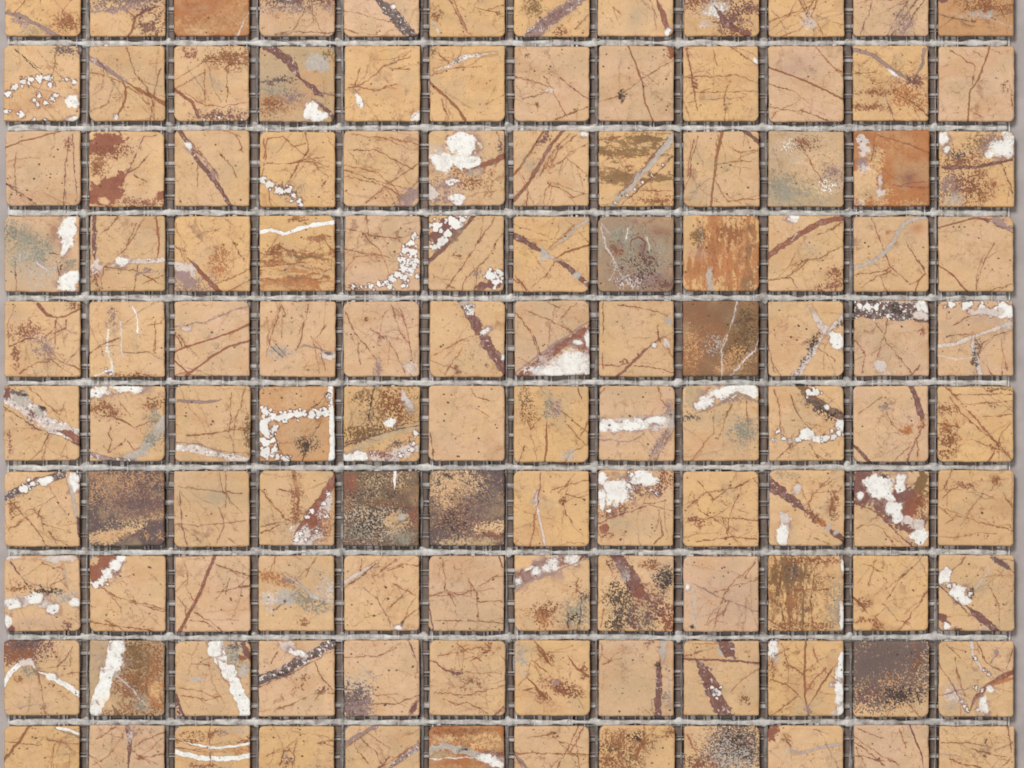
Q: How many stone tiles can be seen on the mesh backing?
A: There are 120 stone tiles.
